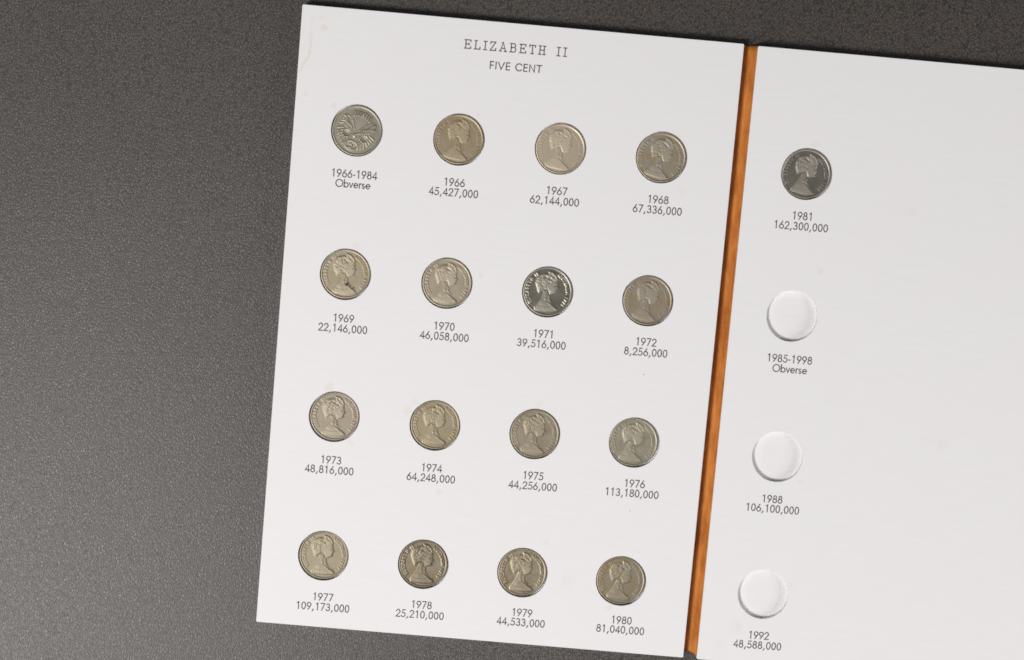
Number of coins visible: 17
